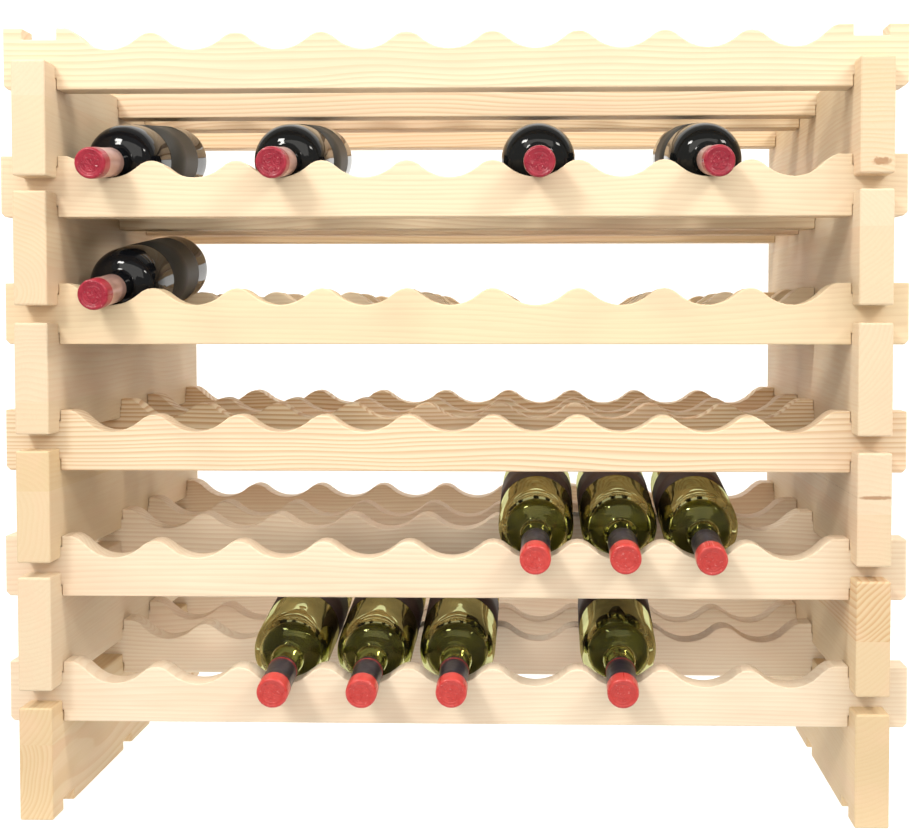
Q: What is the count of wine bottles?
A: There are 12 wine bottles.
